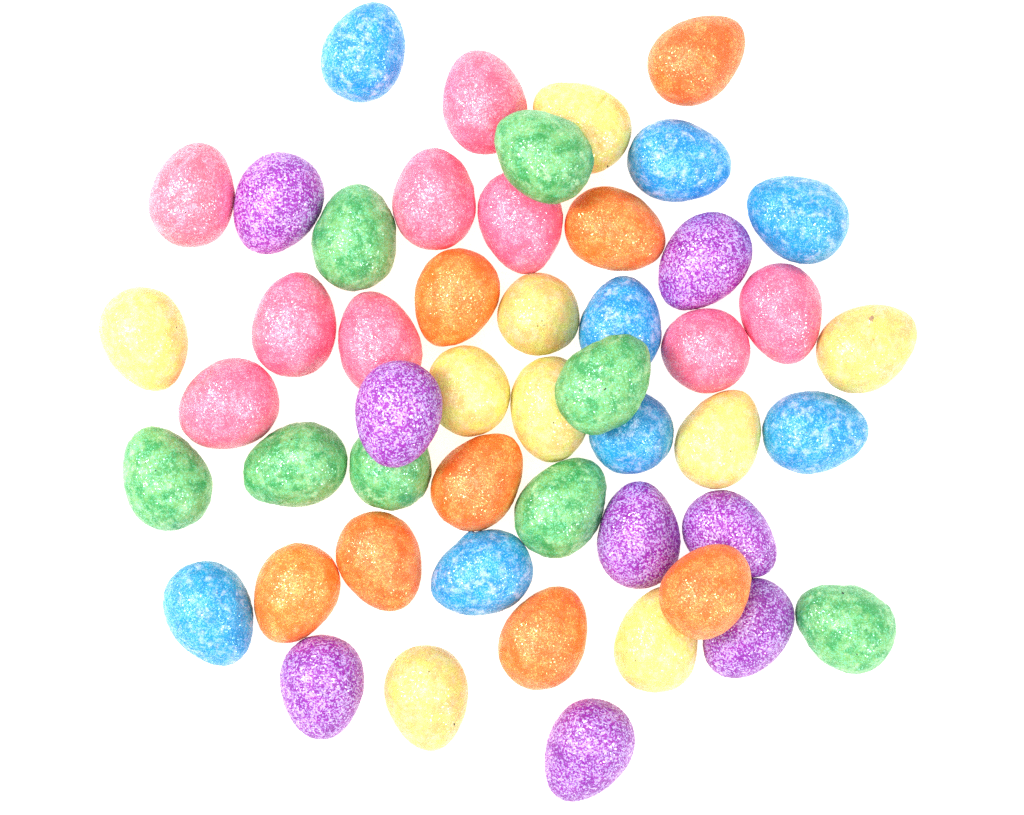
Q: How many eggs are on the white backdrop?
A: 50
